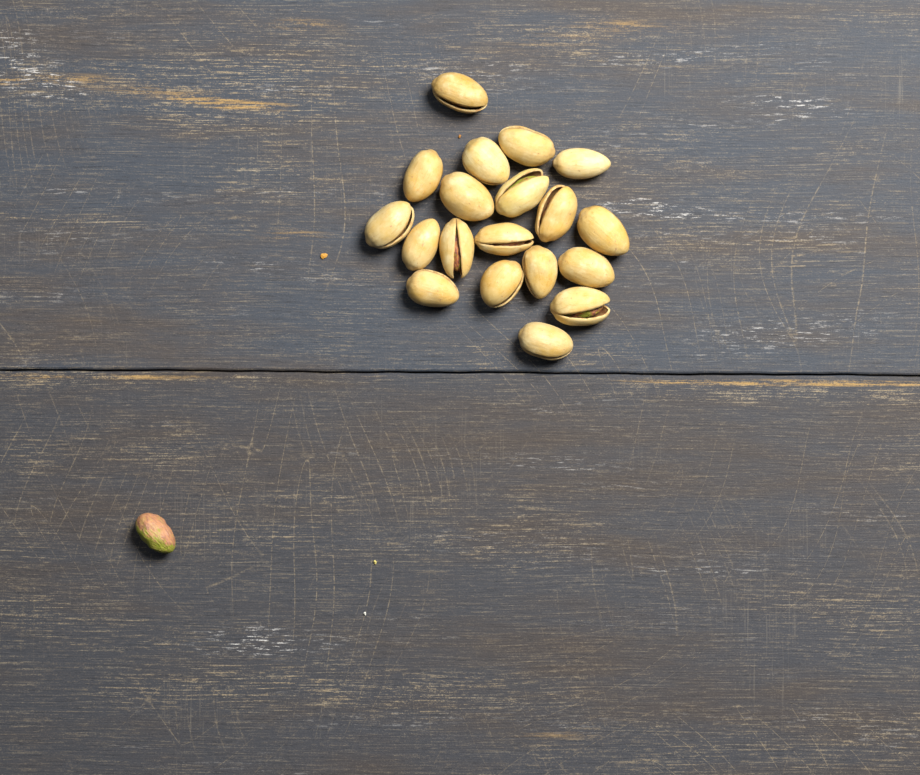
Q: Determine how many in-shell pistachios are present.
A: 19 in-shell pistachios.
